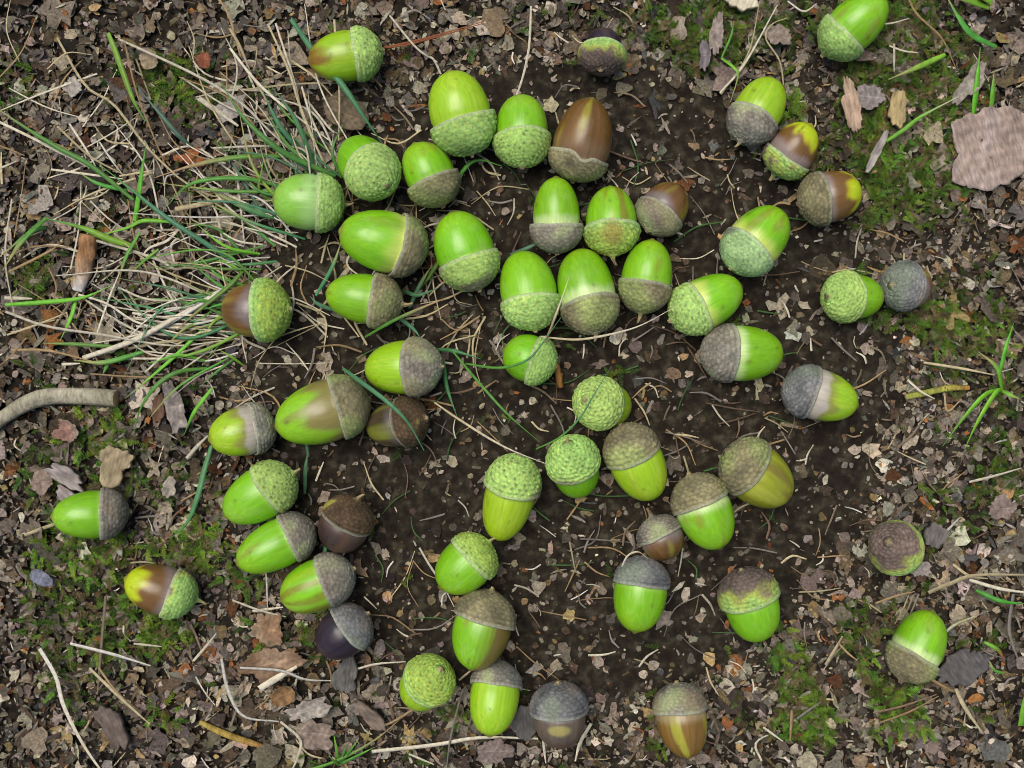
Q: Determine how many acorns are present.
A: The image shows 57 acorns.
